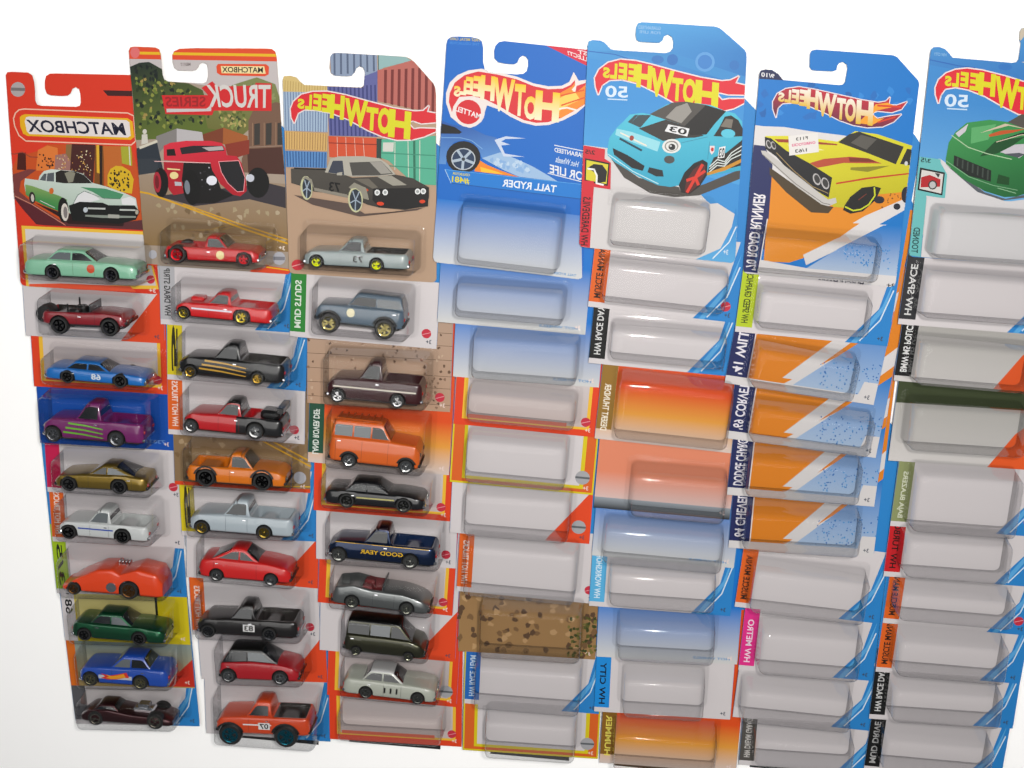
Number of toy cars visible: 29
